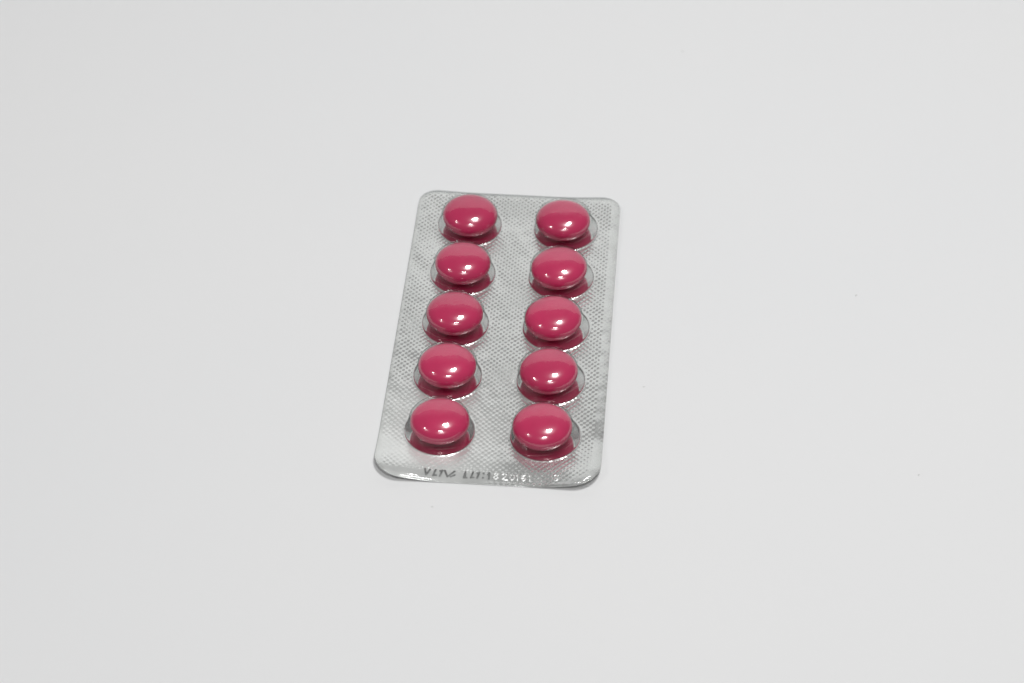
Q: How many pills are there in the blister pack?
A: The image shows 10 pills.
